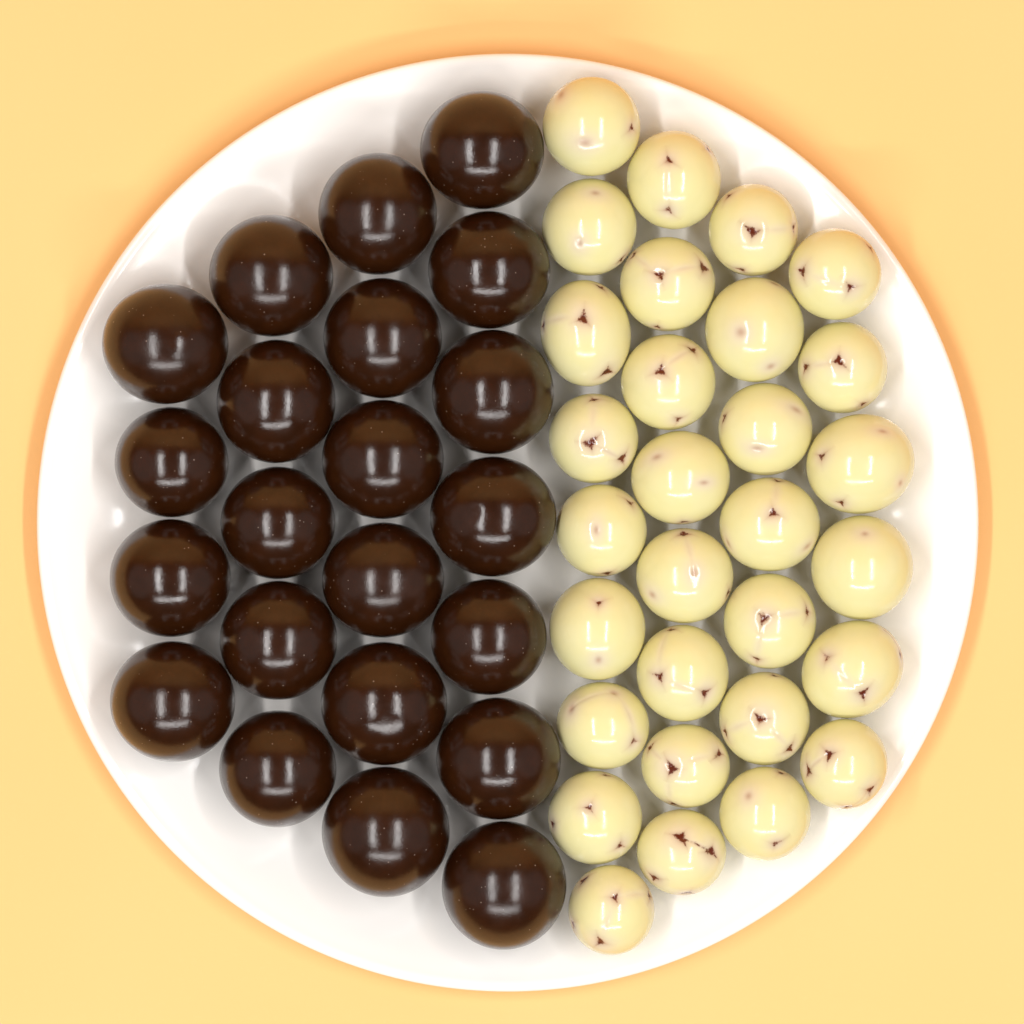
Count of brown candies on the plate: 22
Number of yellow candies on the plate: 30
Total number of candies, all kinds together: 52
